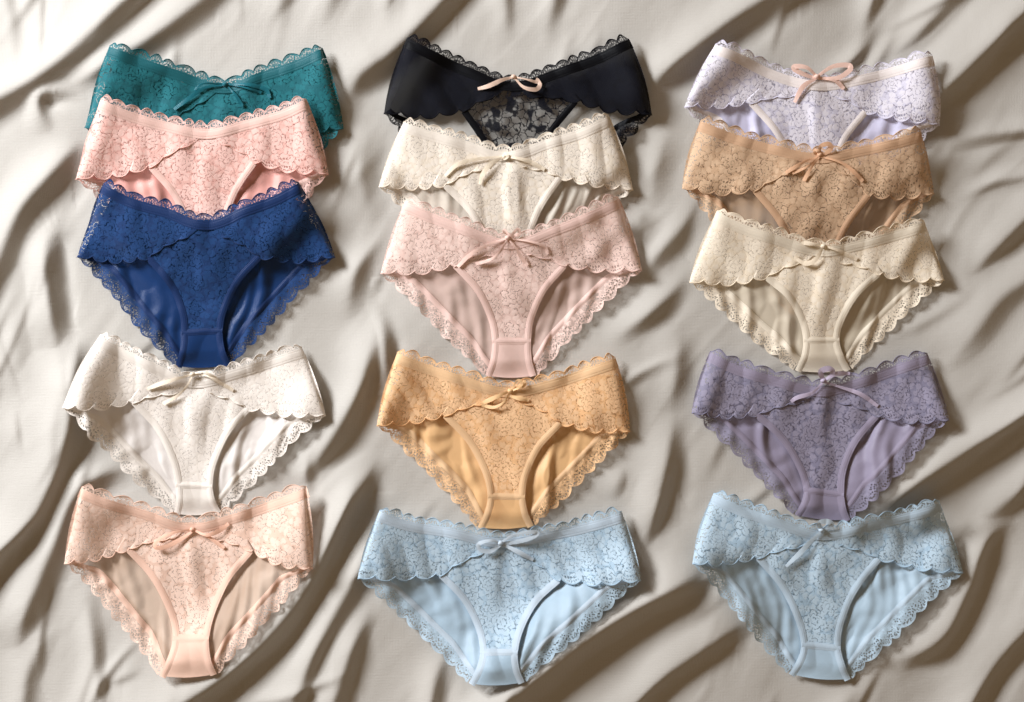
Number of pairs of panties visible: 15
